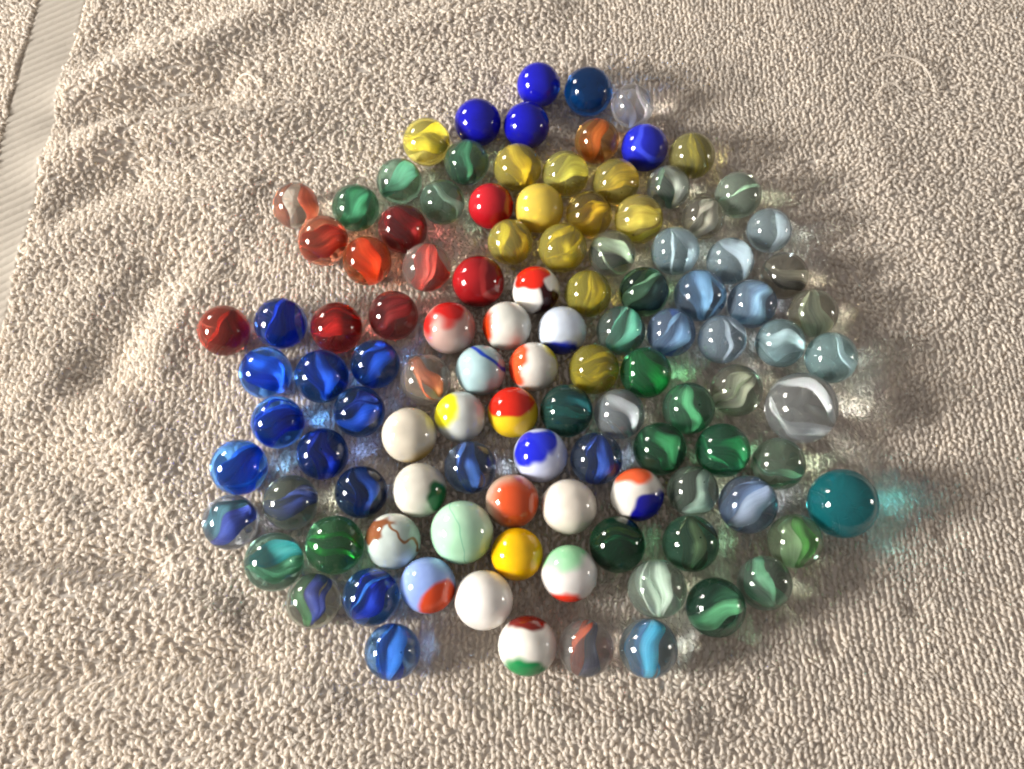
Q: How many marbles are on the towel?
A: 110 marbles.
